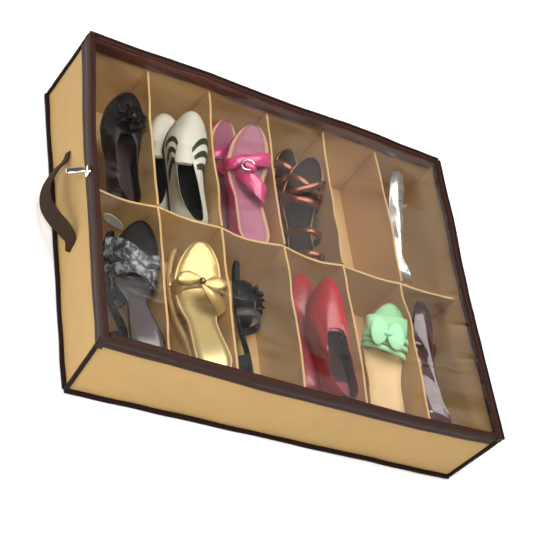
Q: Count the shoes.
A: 17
